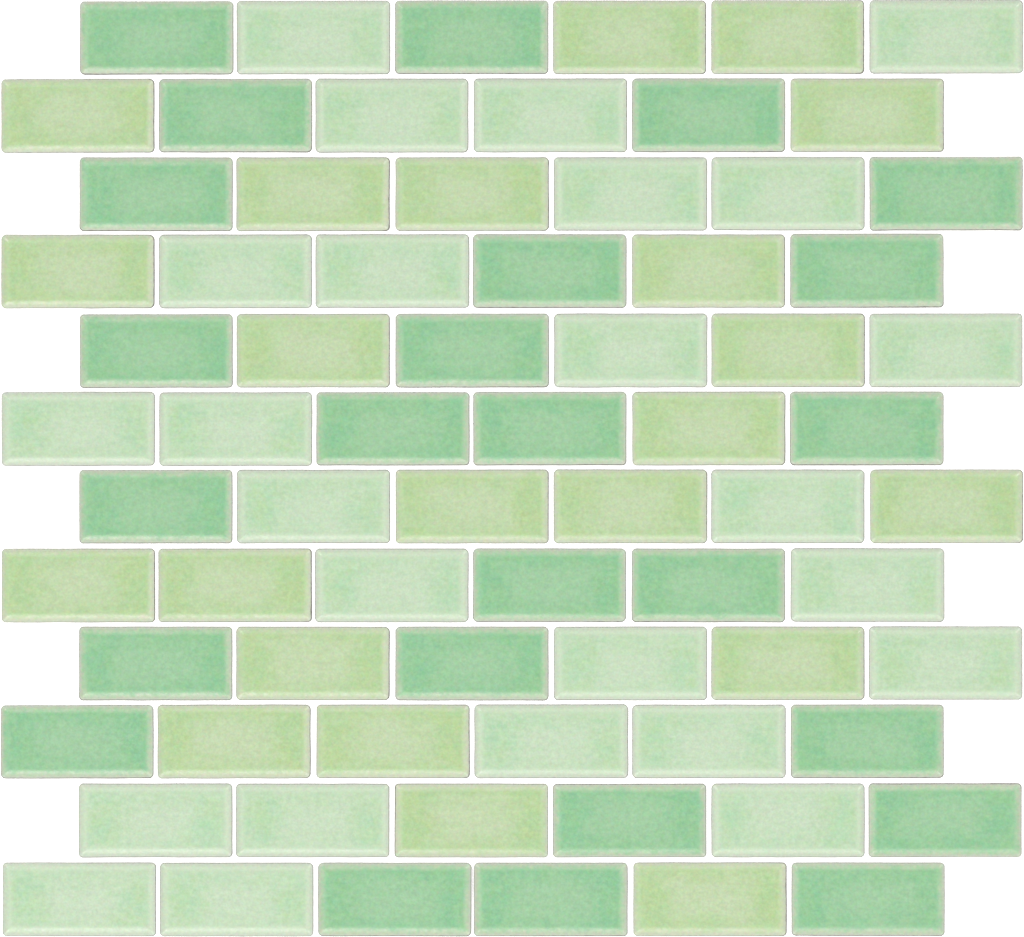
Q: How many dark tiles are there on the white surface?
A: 25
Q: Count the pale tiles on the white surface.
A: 25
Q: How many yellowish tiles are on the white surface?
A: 22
